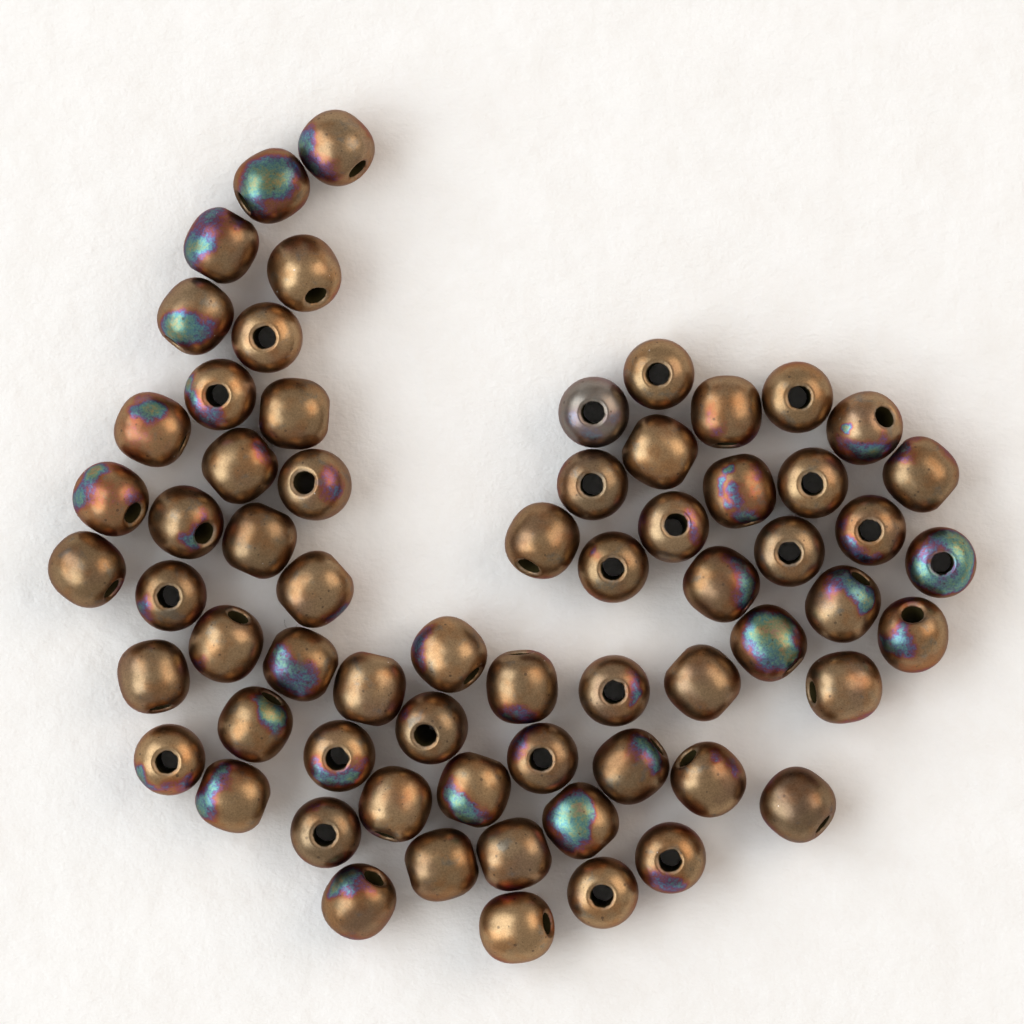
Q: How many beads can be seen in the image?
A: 65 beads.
